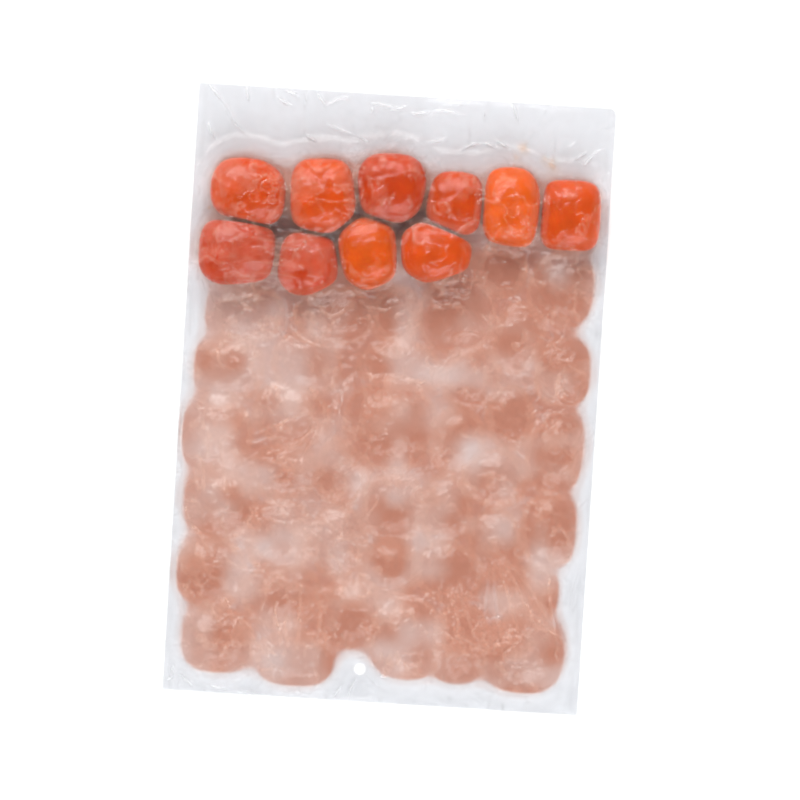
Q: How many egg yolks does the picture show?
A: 10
